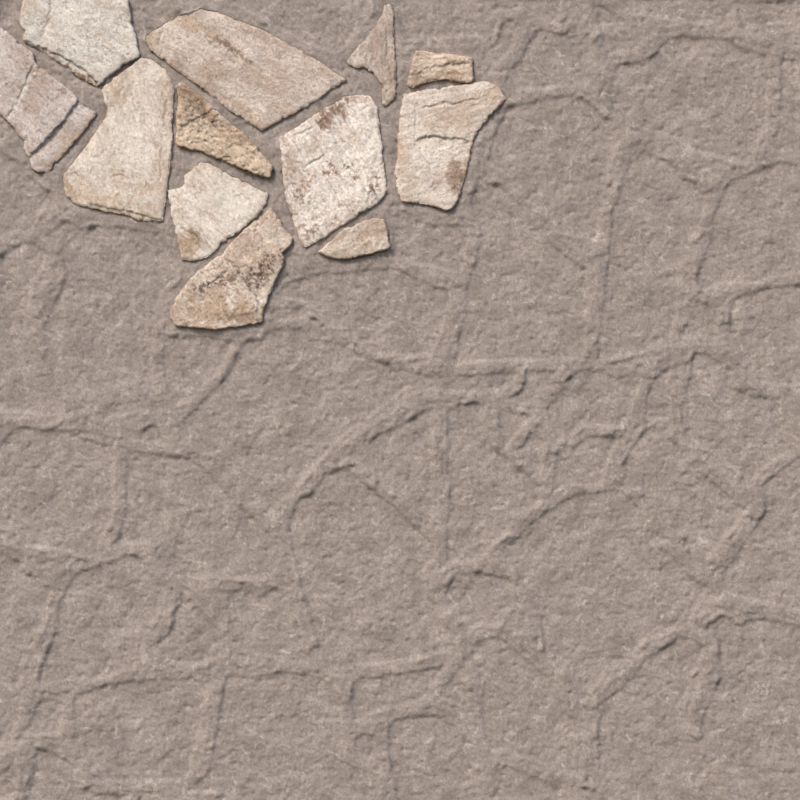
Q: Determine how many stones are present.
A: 12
